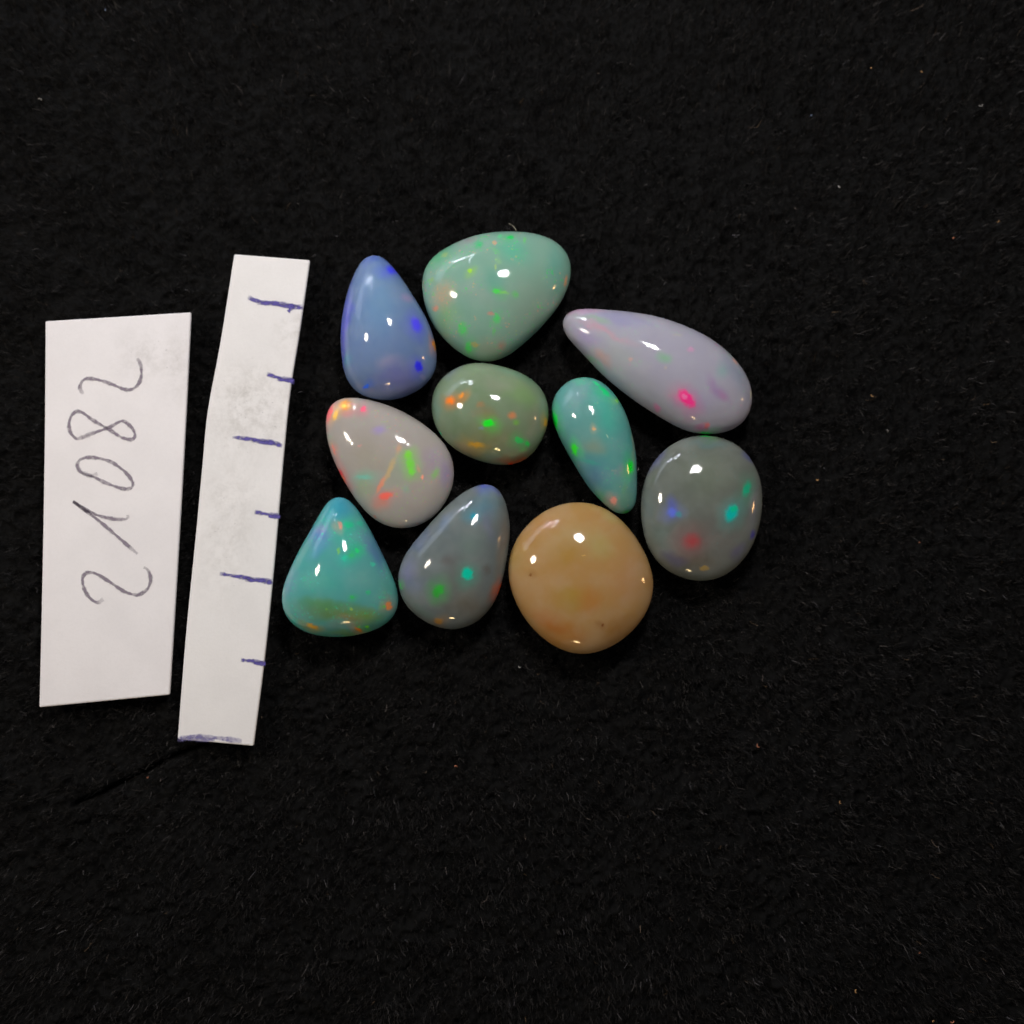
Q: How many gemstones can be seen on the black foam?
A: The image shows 10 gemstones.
